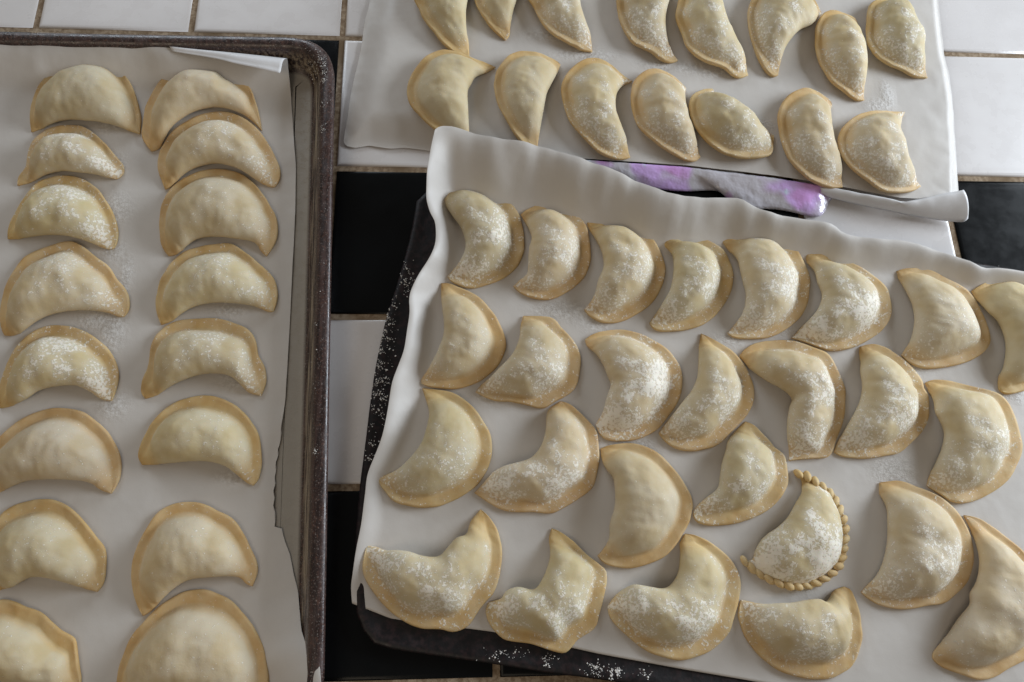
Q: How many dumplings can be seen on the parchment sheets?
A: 57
